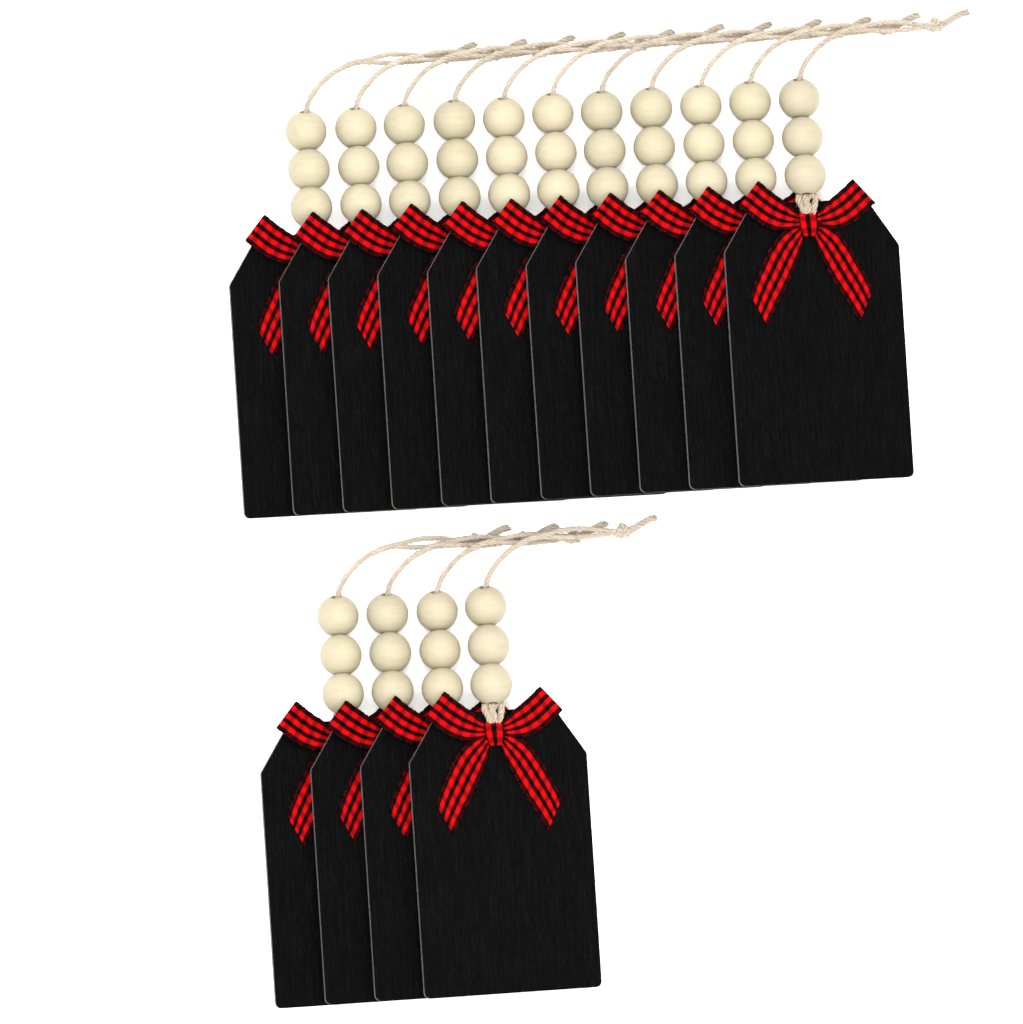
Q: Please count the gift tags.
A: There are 15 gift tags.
